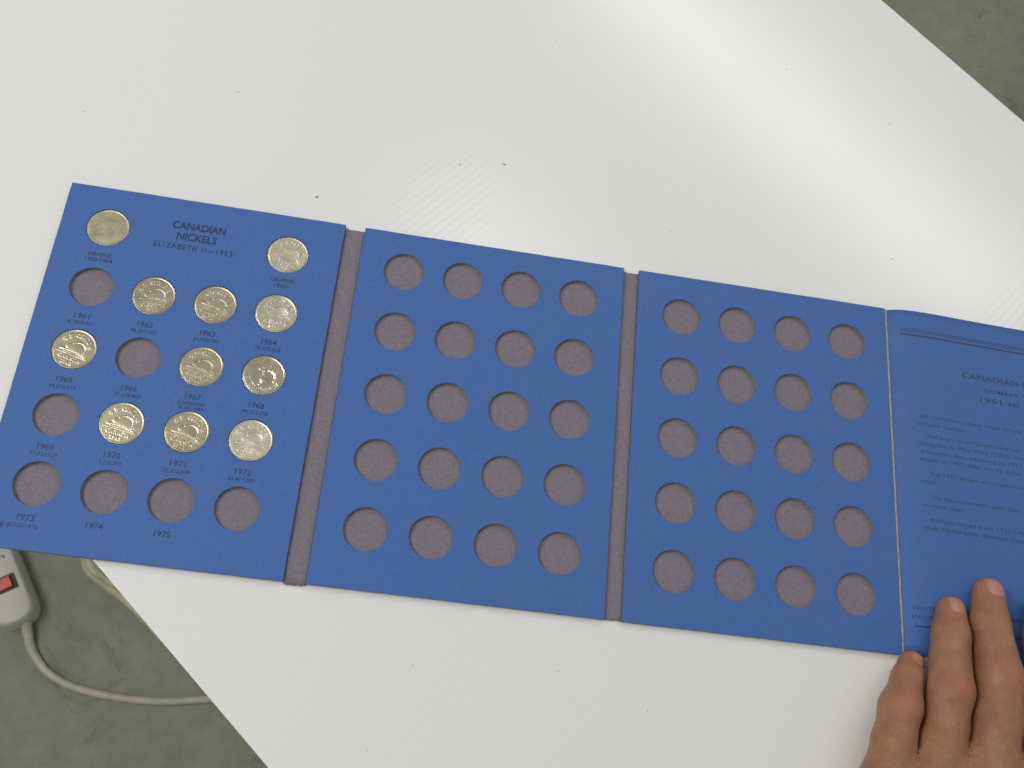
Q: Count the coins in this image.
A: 11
